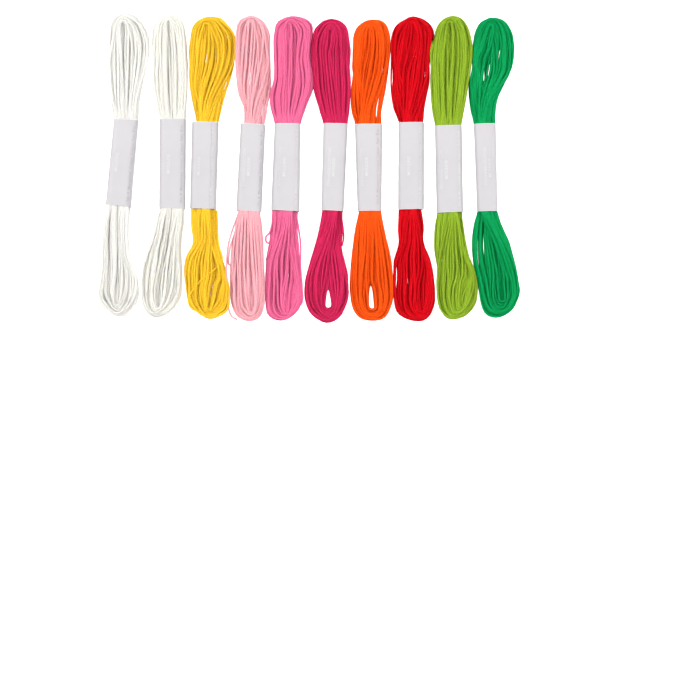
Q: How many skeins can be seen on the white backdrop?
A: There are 10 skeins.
